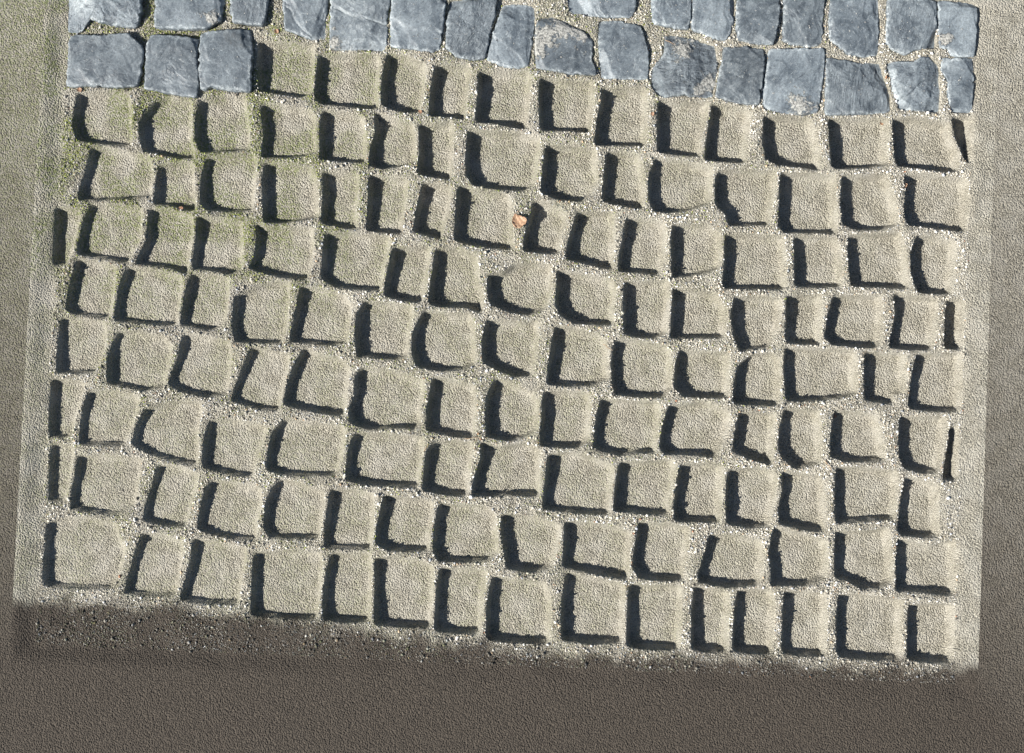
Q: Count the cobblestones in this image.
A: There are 27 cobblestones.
